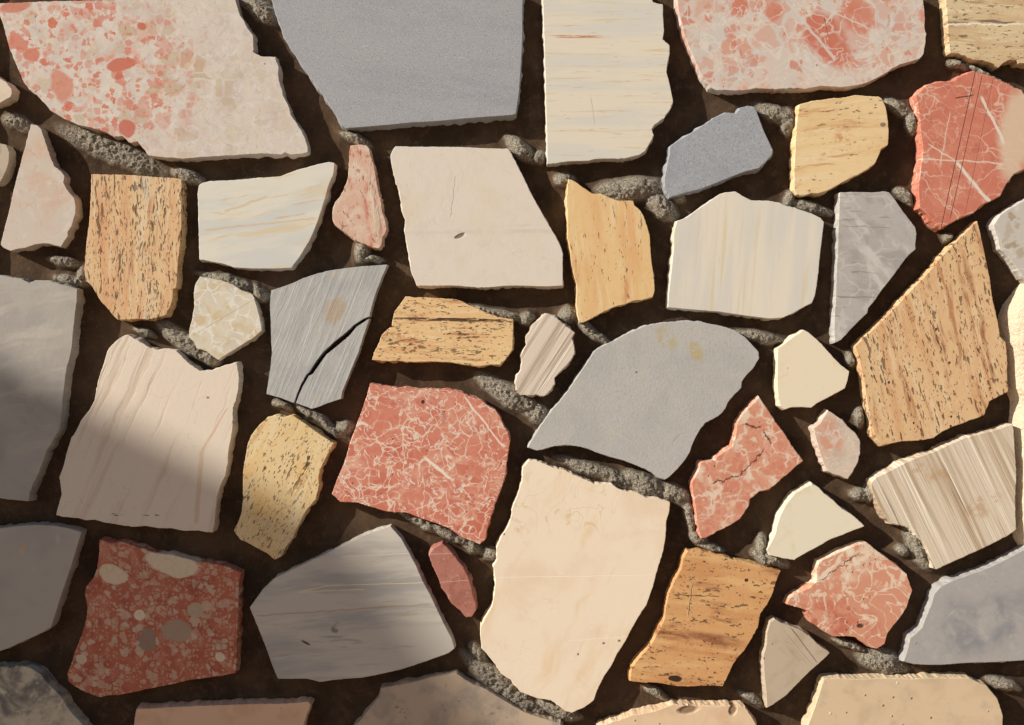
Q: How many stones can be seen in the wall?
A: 48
